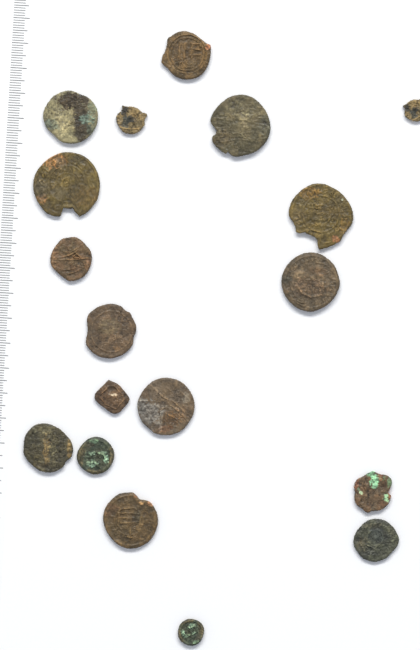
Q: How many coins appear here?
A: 18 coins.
